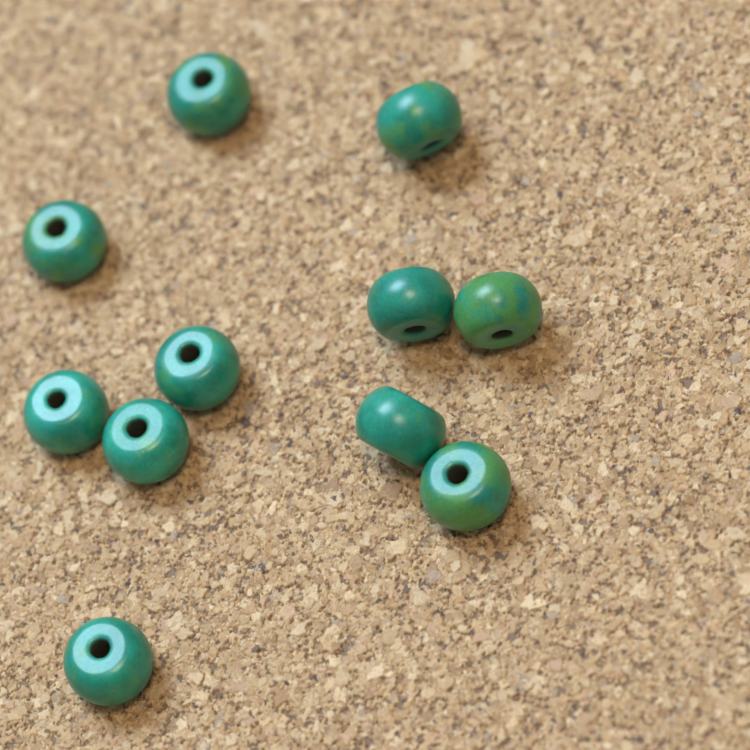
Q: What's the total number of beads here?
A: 11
